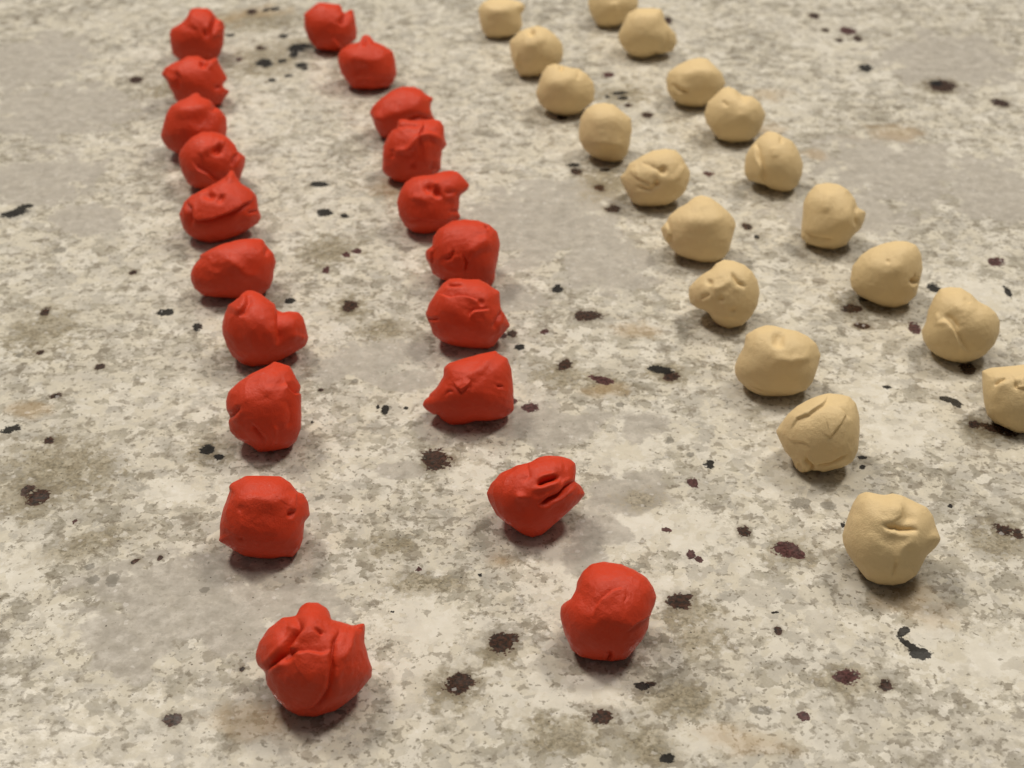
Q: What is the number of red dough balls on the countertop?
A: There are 20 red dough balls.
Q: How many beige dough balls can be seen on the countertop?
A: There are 19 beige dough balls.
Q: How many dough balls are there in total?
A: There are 39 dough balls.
